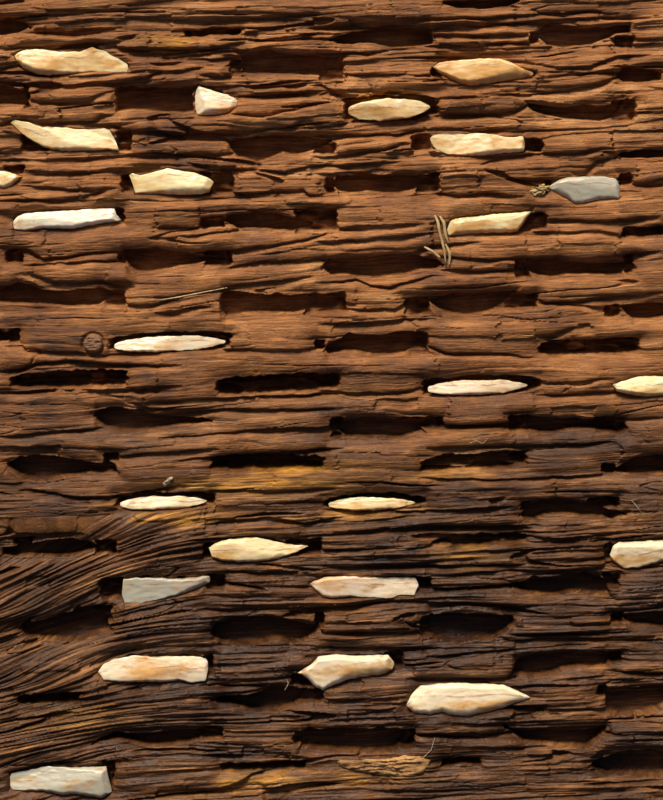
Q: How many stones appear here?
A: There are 24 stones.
